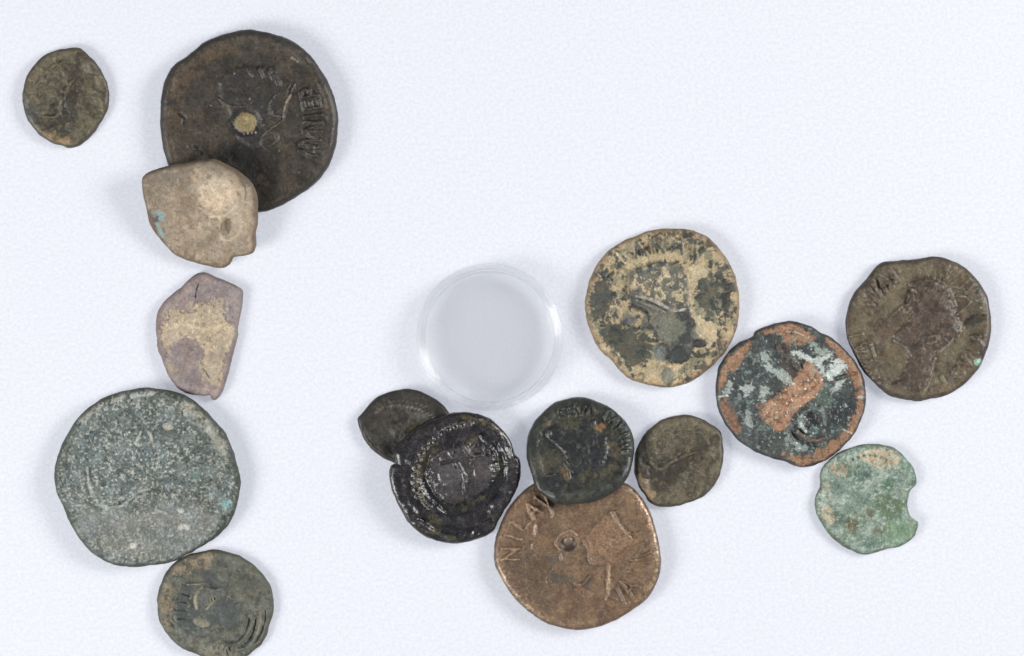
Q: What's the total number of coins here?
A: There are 15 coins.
